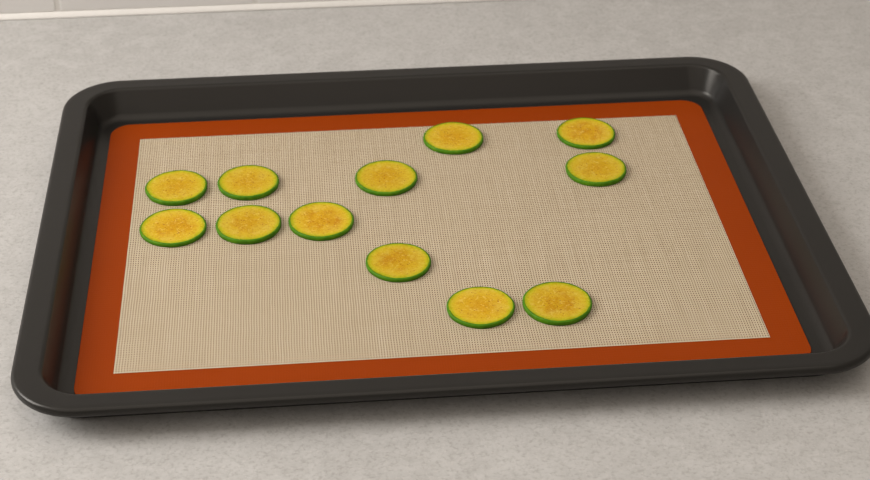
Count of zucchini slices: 12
